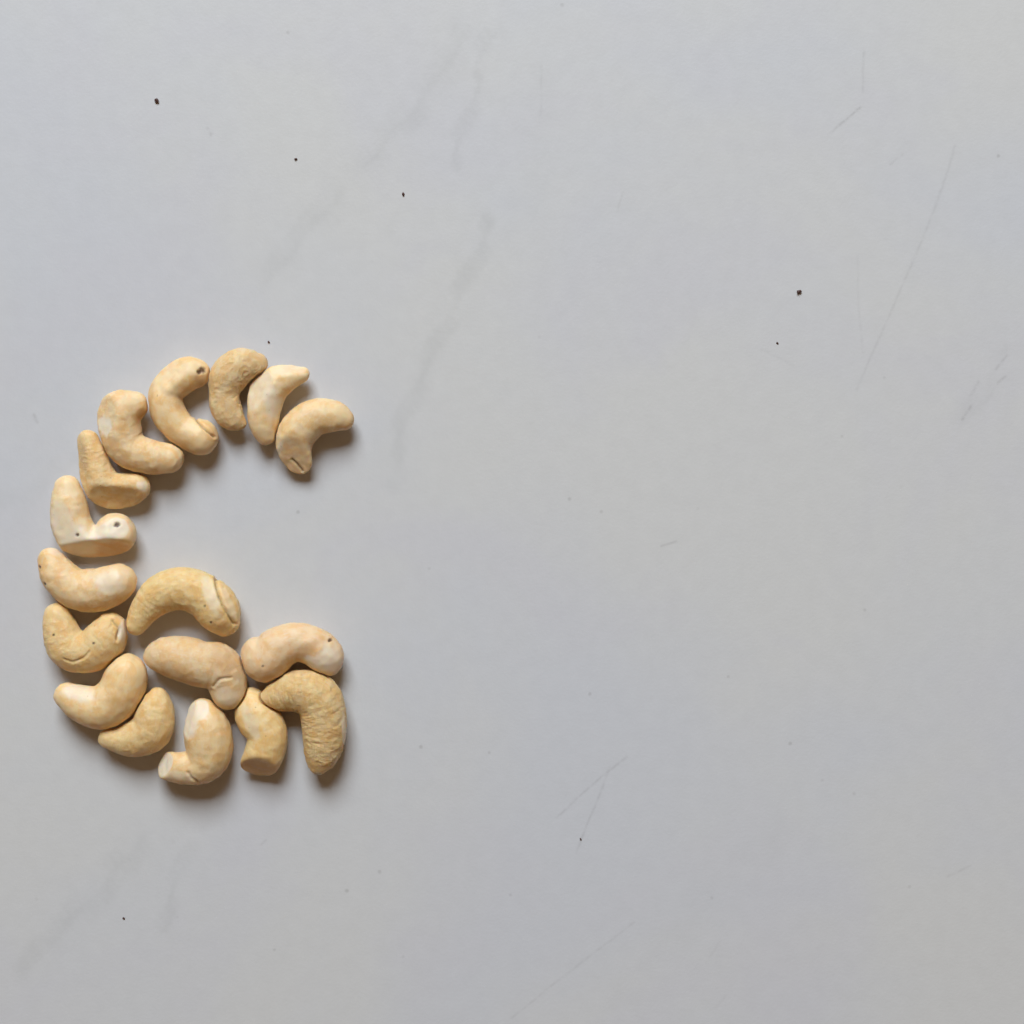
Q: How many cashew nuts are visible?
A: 17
